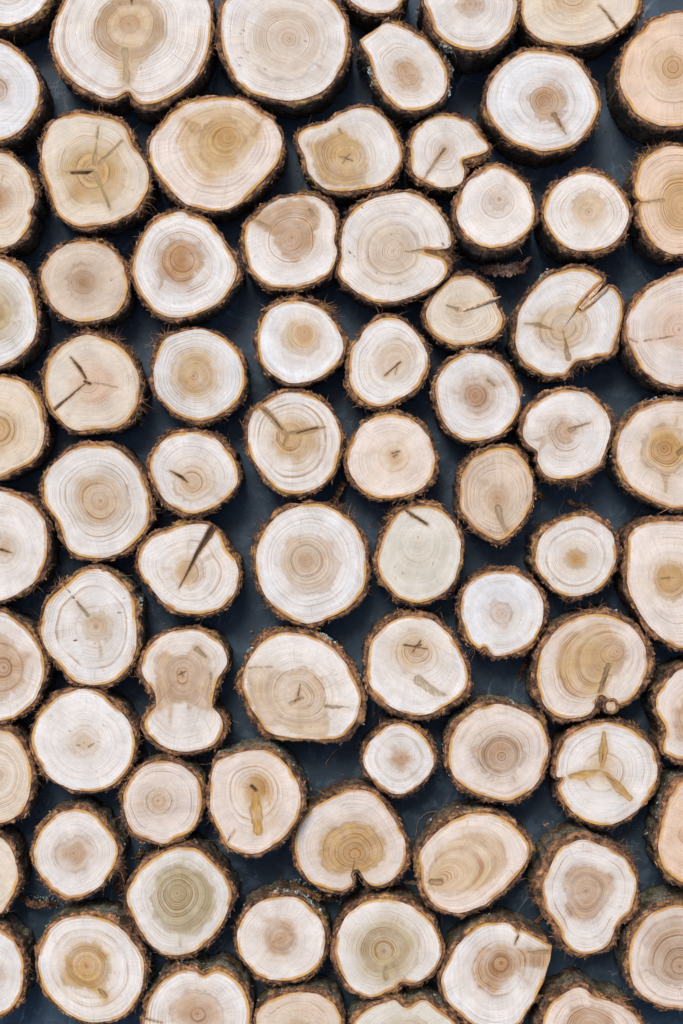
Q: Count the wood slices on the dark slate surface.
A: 77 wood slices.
